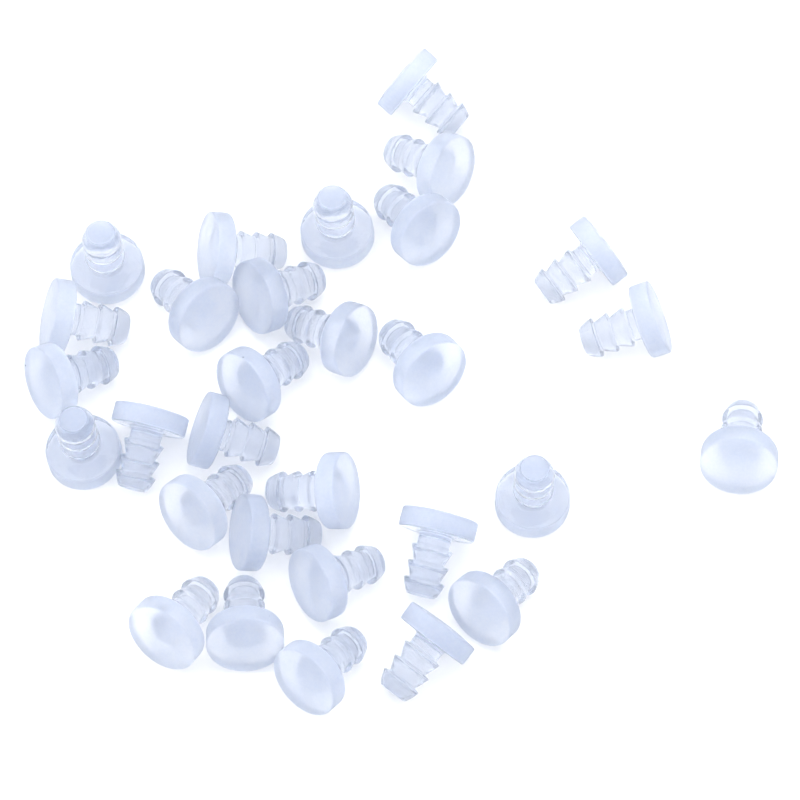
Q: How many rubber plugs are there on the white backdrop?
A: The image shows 30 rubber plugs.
